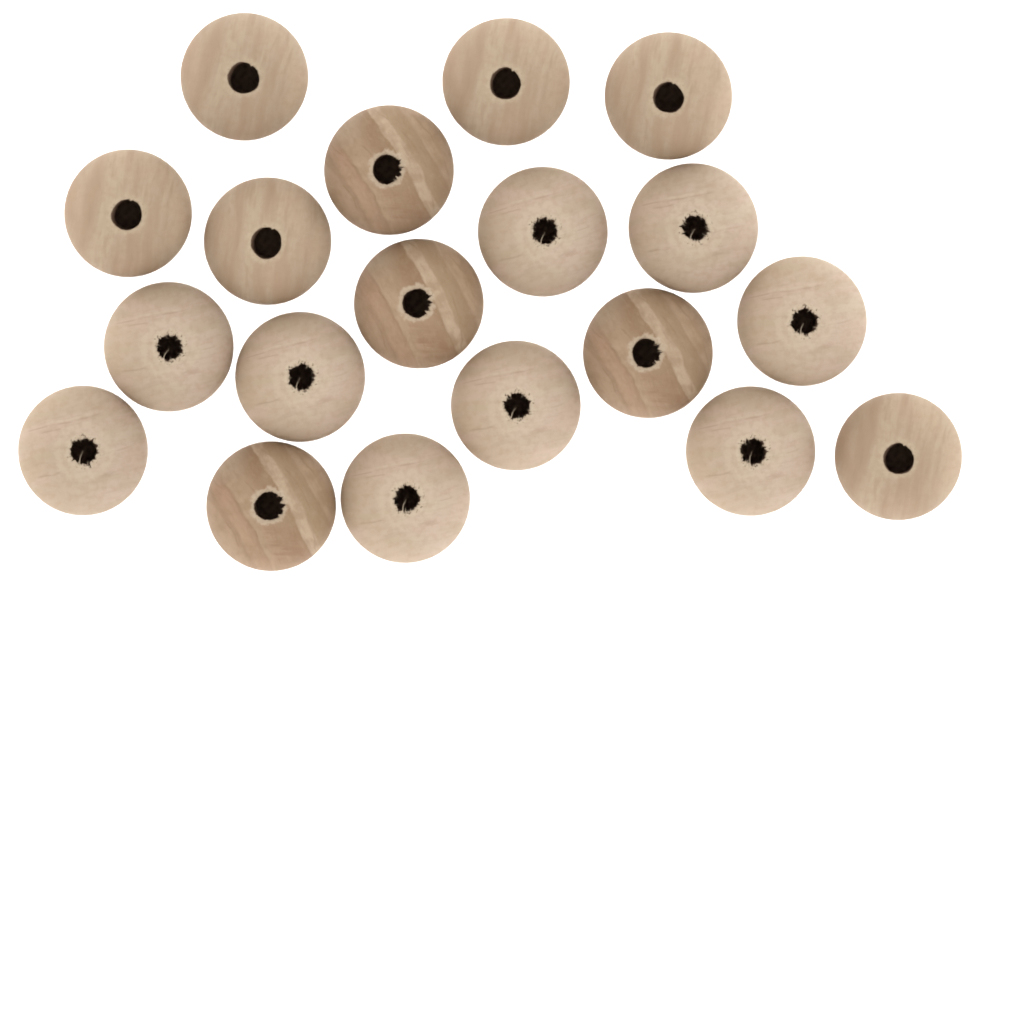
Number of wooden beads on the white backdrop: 19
